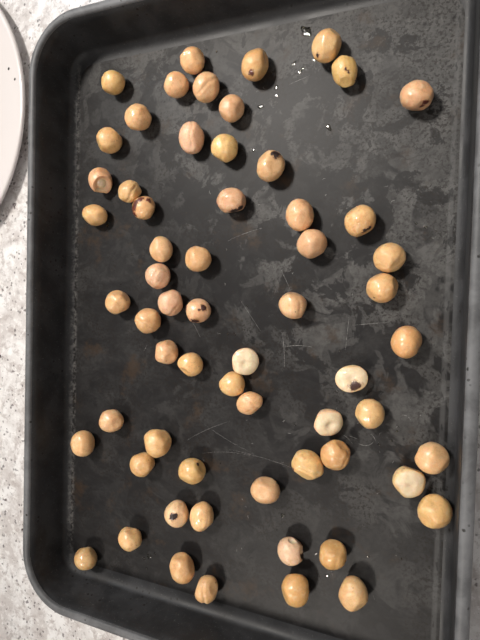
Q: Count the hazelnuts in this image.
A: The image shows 62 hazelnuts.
